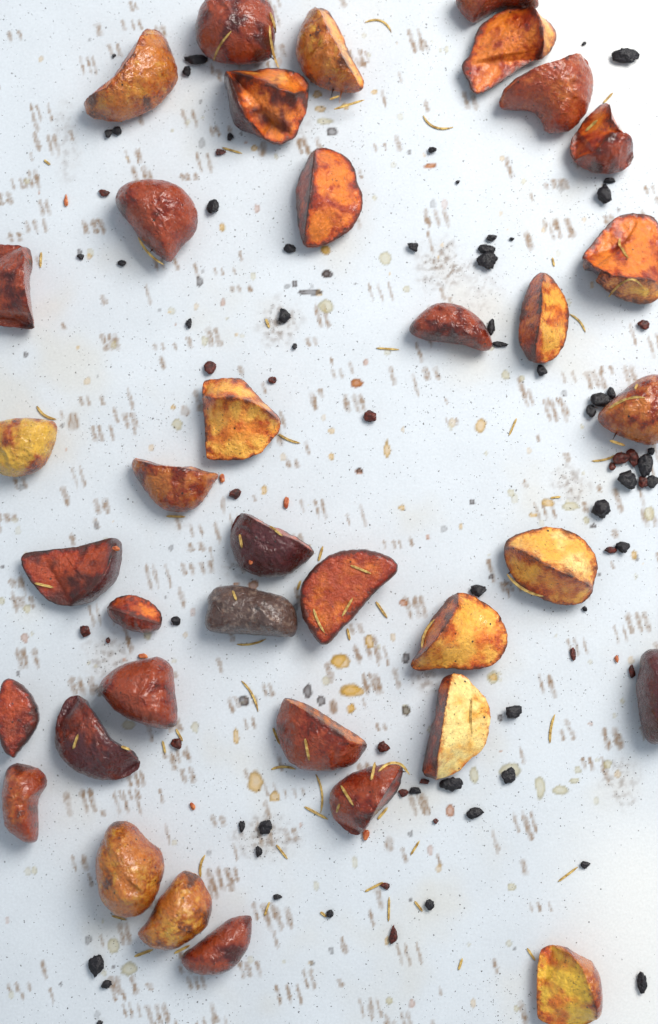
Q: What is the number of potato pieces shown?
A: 37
